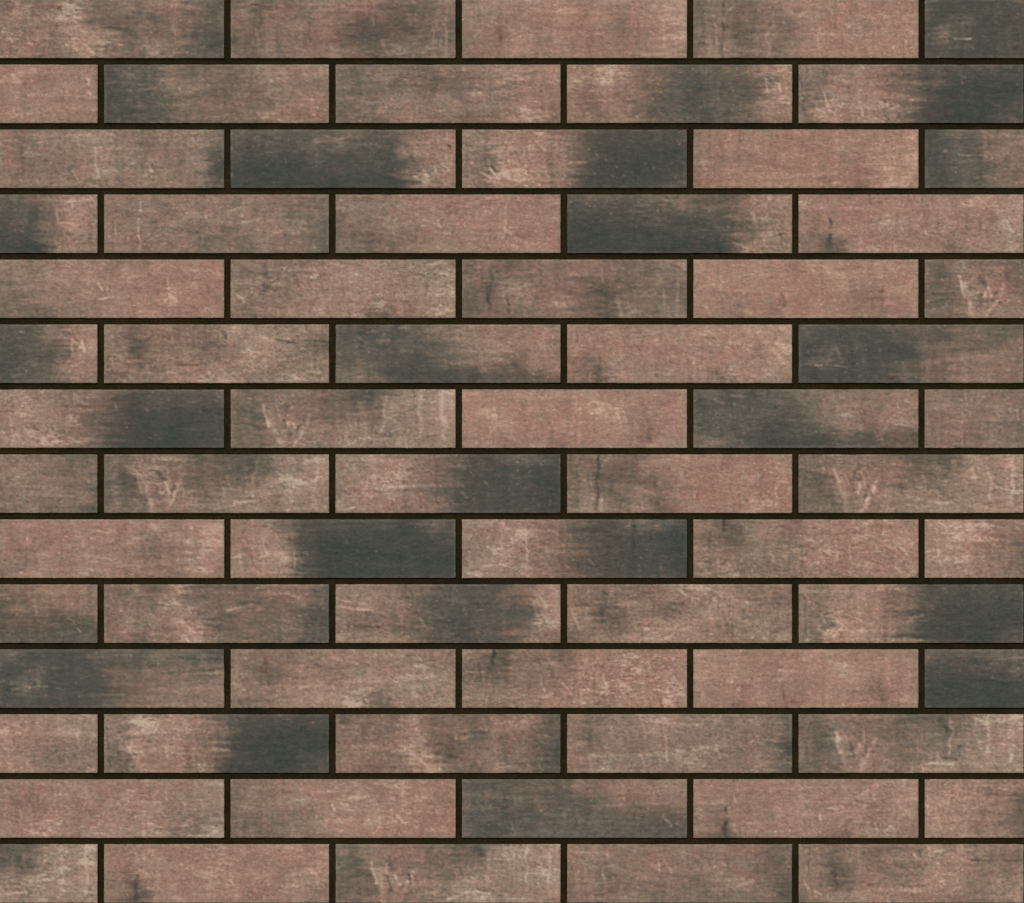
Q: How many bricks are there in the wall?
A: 70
